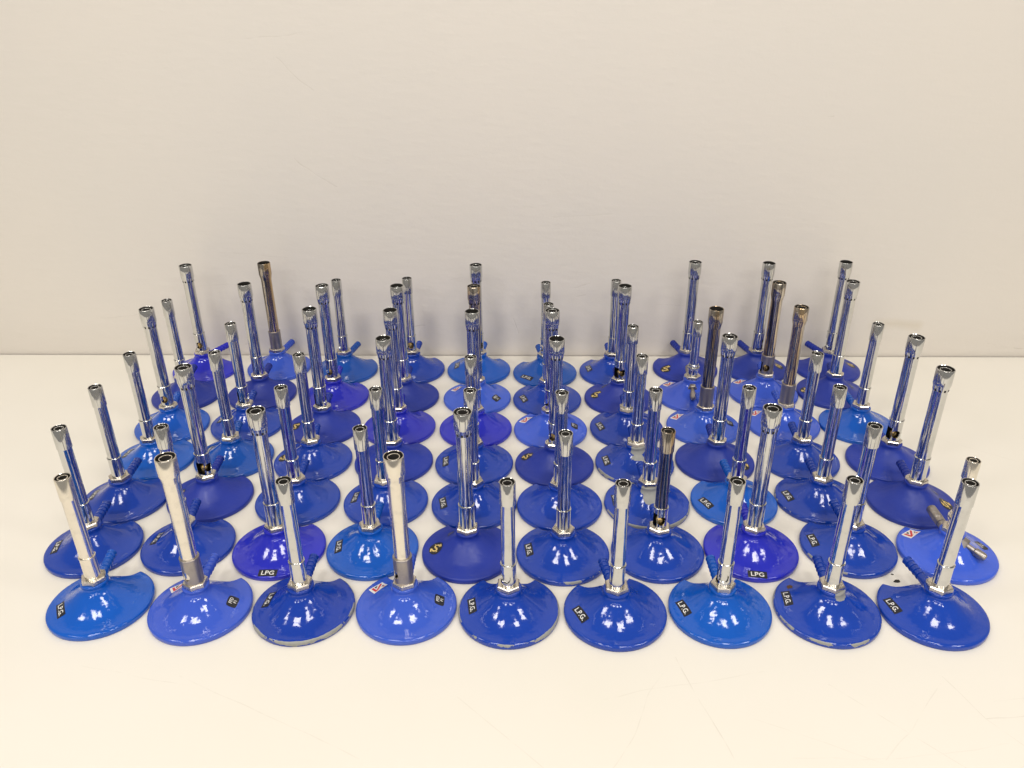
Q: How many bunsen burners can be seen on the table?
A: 69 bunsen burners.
